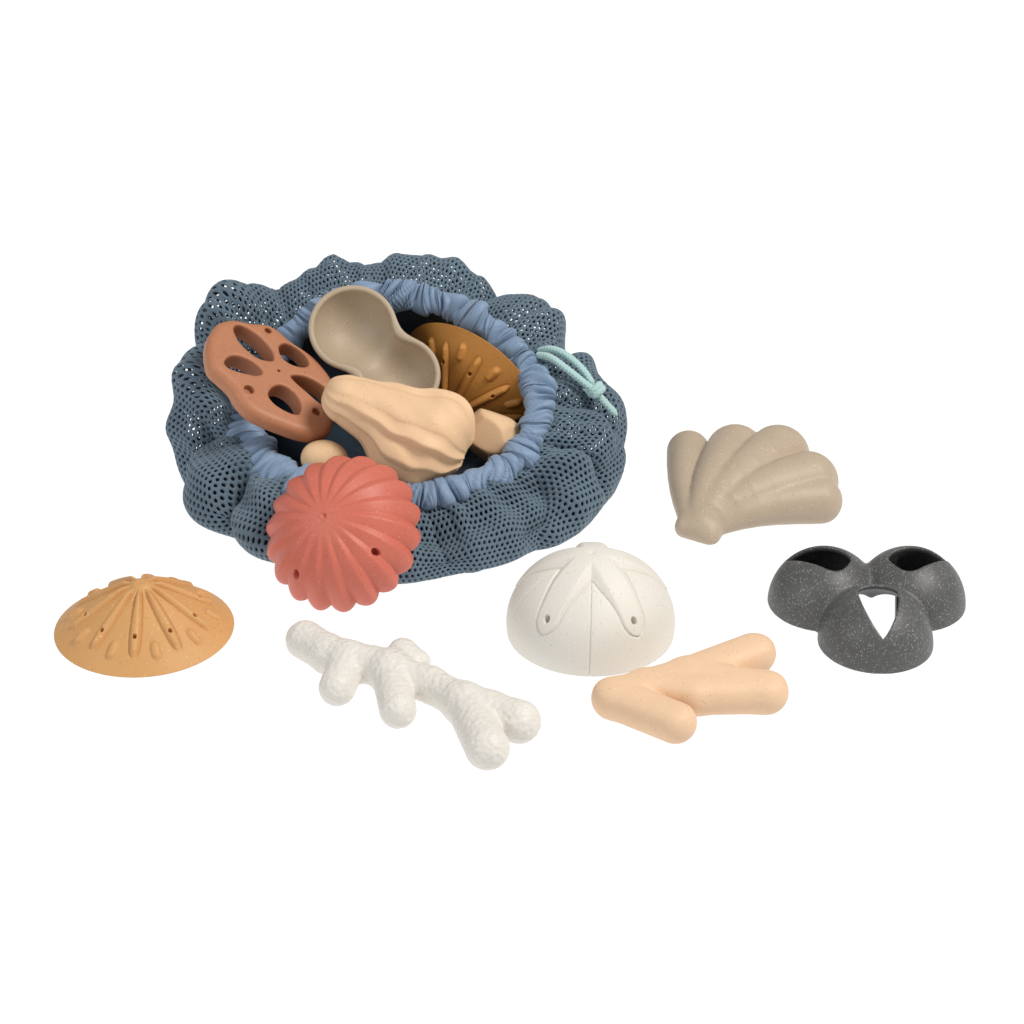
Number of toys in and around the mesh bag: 13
